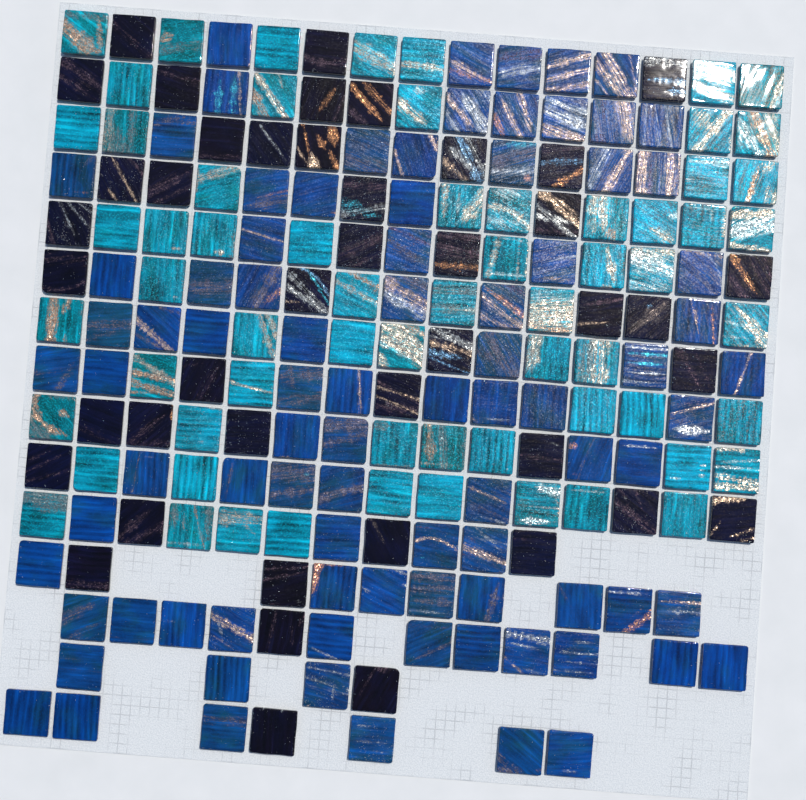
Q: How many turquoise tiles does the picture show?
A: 64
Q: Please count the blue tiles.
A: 87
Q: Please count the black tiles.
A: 43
